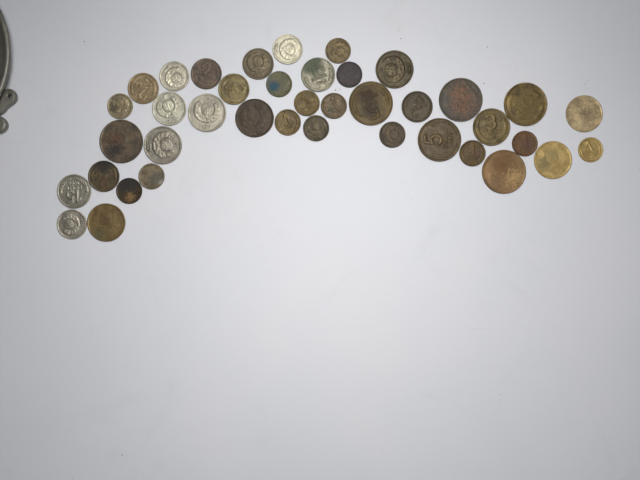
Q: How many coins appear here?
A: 40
